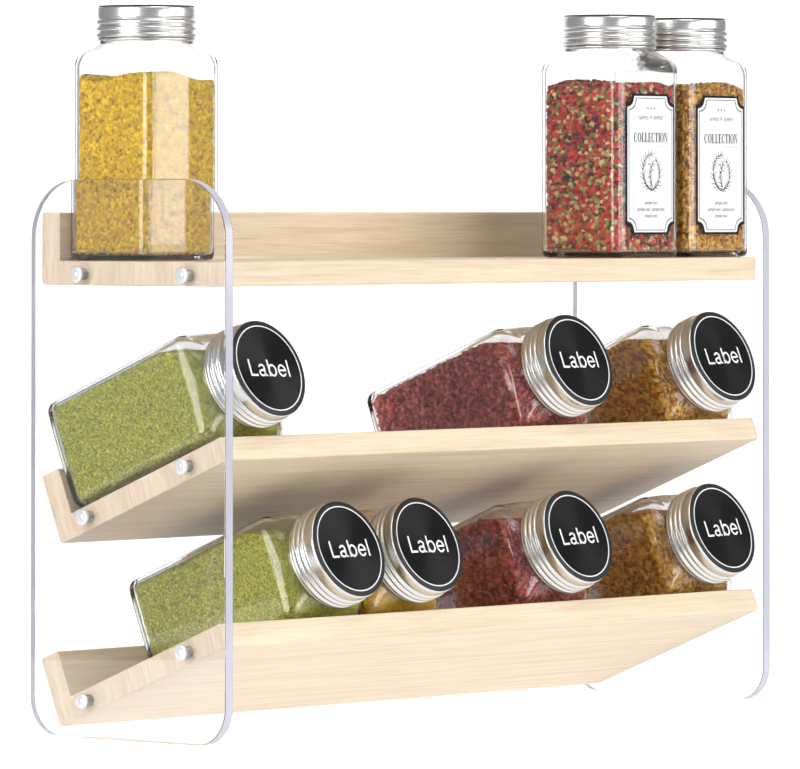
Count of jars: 10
